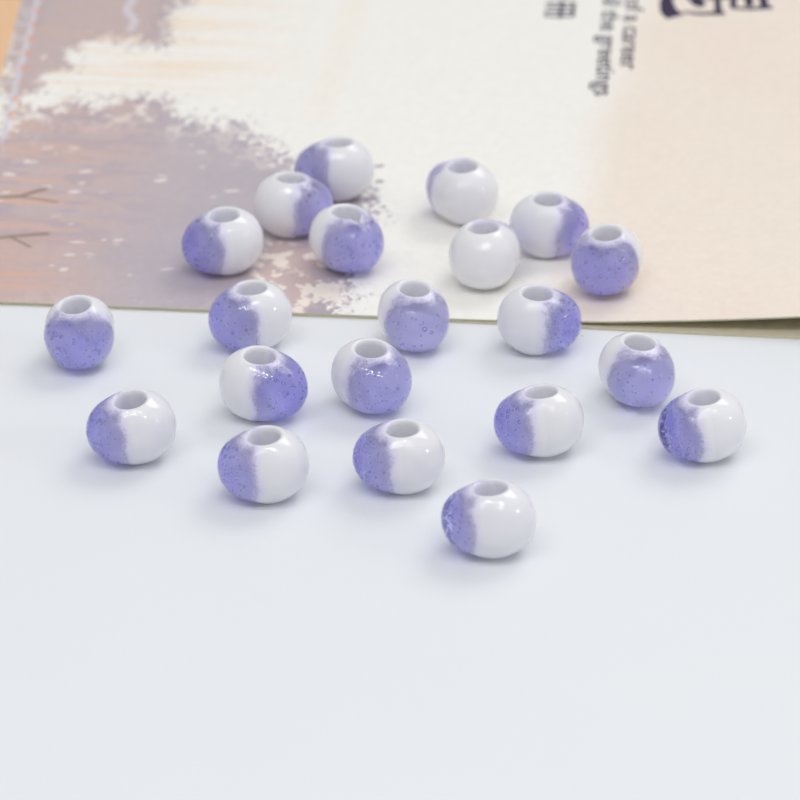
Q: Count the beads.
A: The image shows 21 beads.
